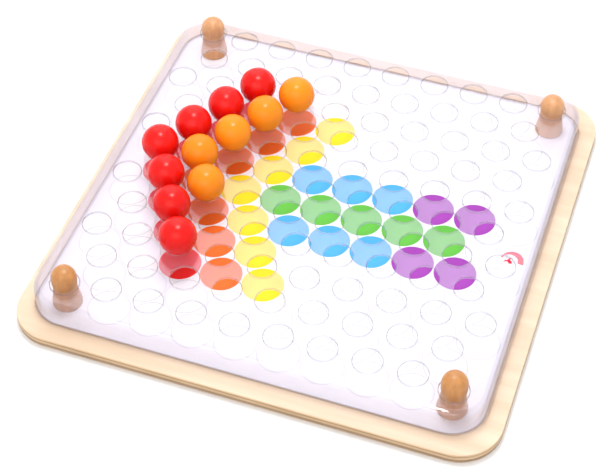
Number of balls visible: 12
